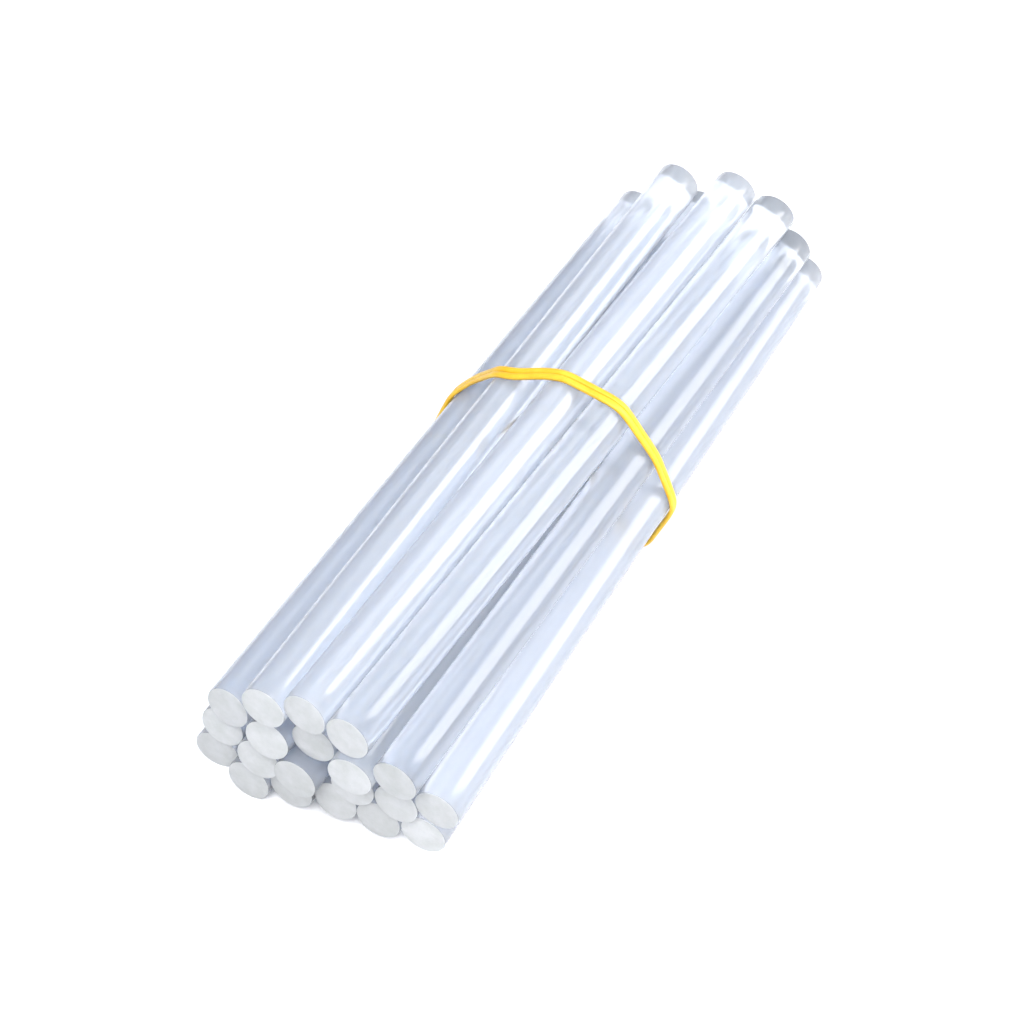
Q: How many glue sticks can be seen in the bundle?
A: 20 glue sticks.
